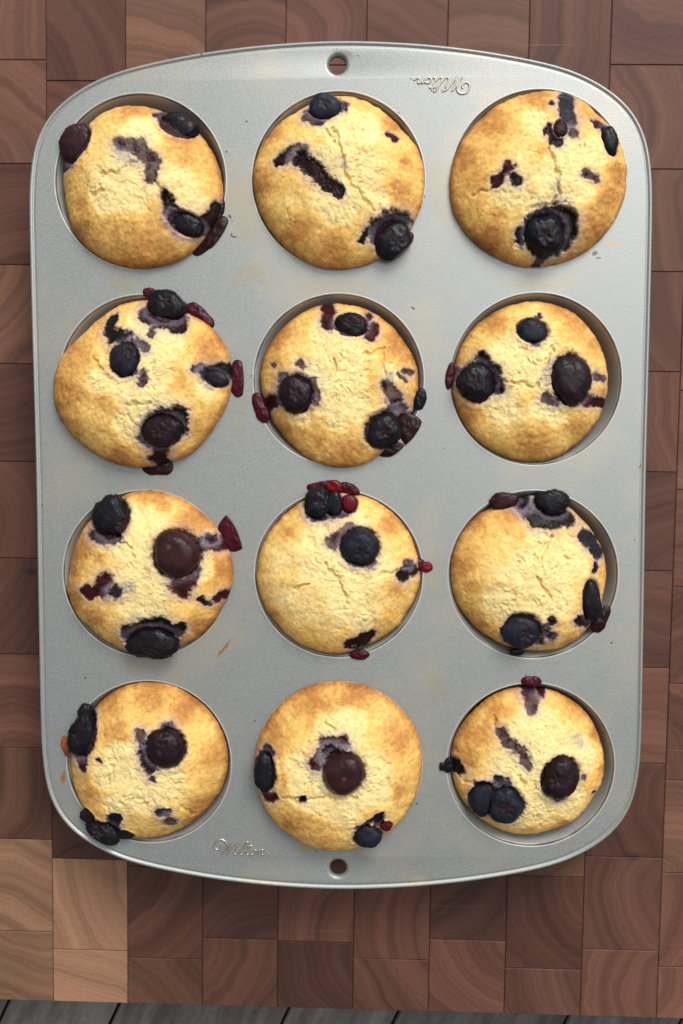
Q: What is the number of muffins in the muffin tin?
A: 12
